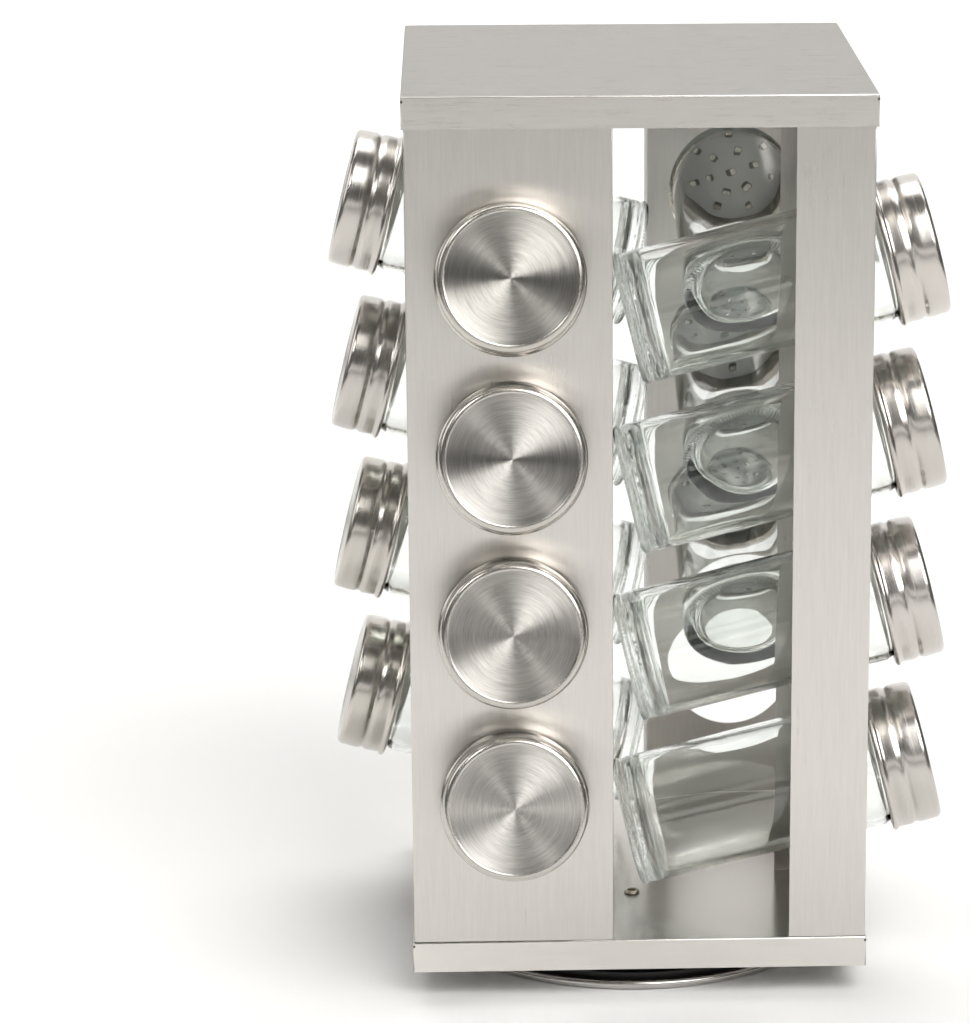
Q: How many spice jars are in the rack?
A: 15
